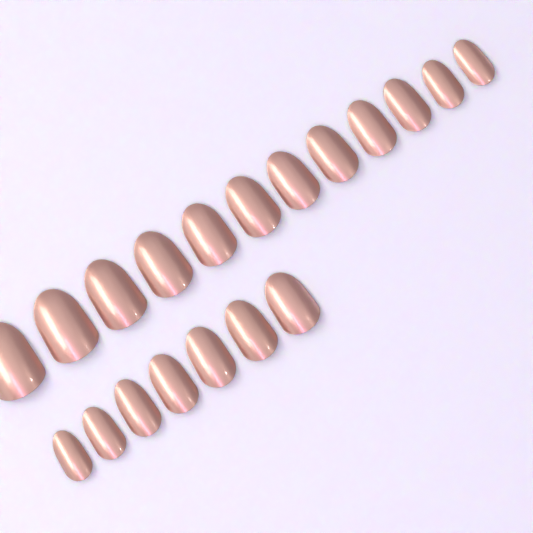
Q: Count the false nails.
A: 19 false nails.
